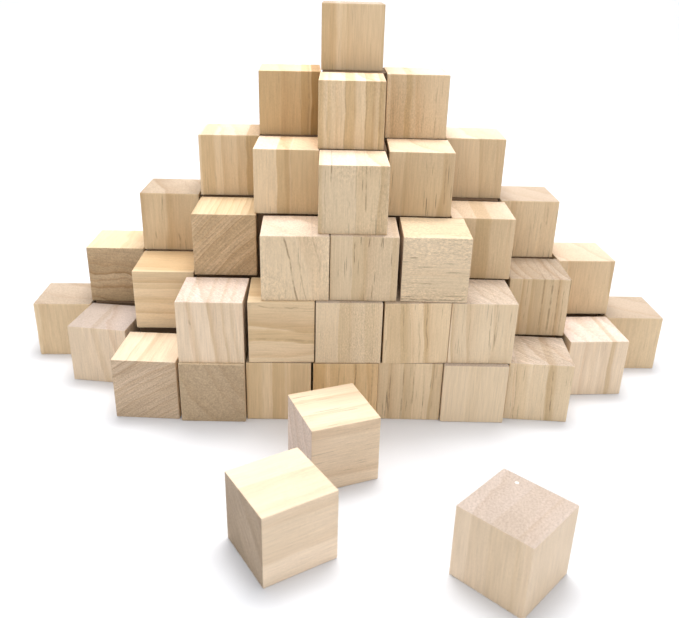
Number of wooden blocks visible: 39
